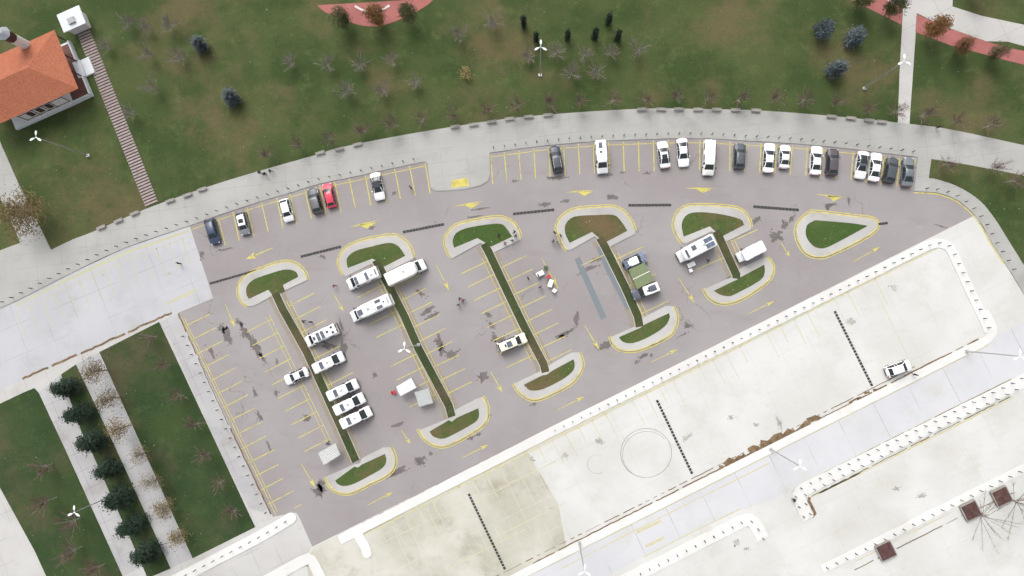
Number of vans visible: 13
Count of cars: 22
